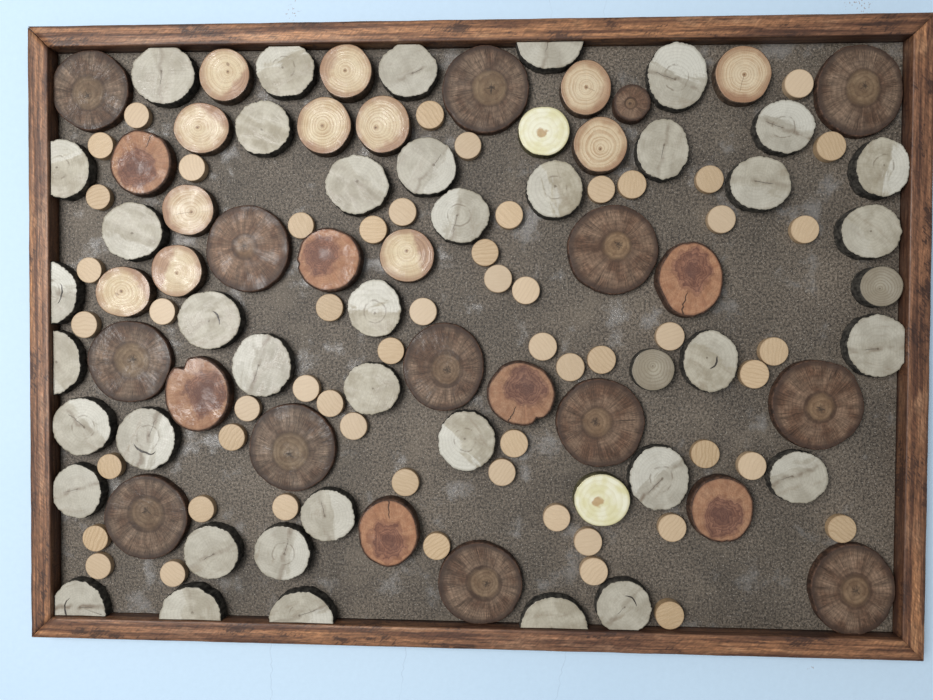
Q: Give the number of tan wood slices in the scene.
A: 12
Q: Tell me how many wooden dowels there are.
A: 55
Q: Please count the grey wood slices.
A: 41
